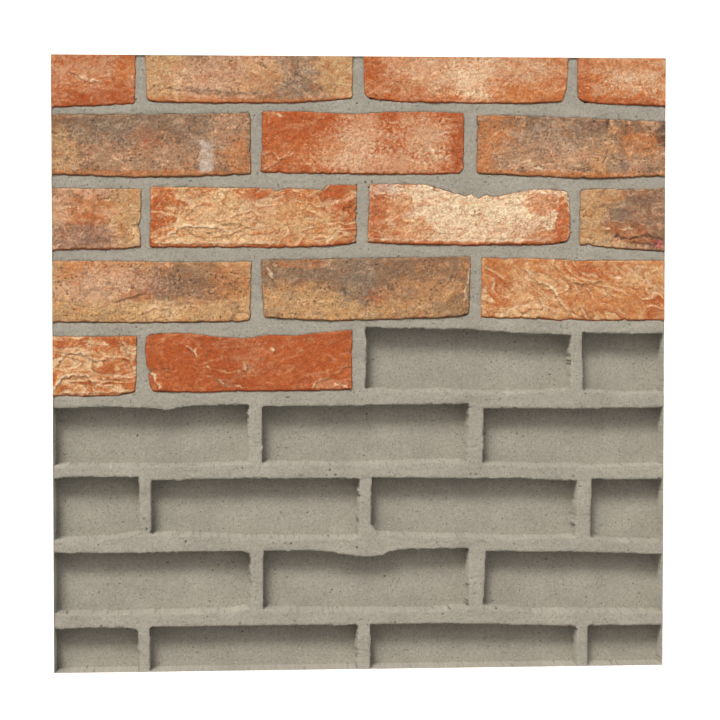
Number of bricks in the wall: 16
